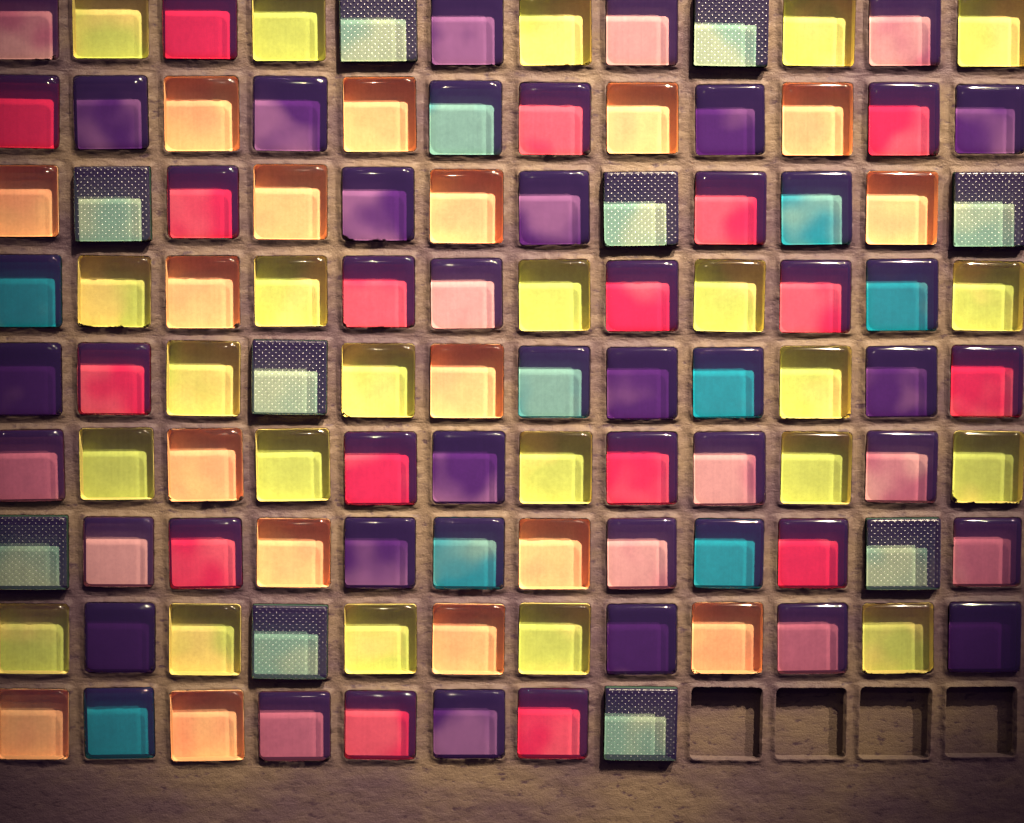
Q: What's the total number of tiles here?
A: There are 104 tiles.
